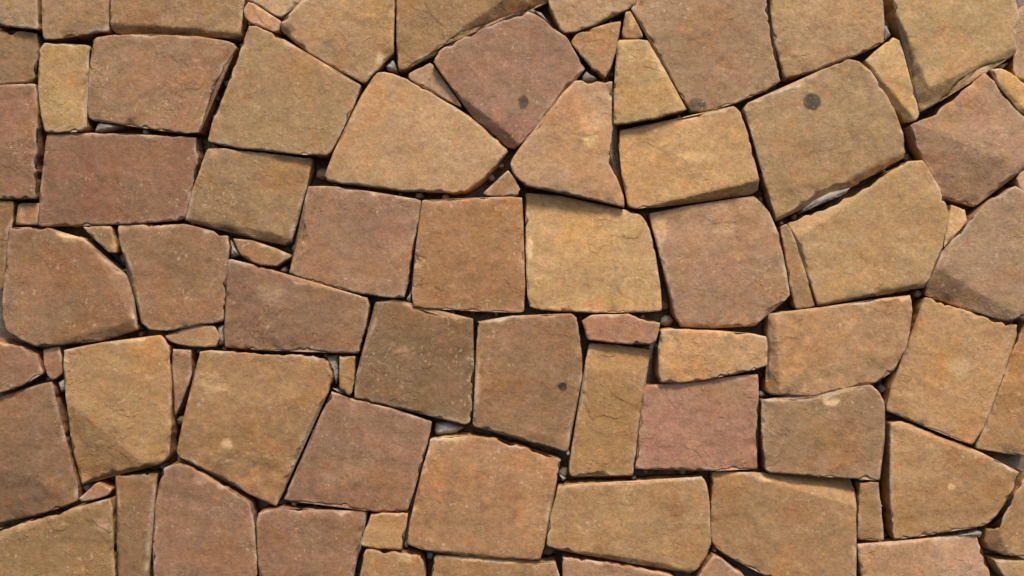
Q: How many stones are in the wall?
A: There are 85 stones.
